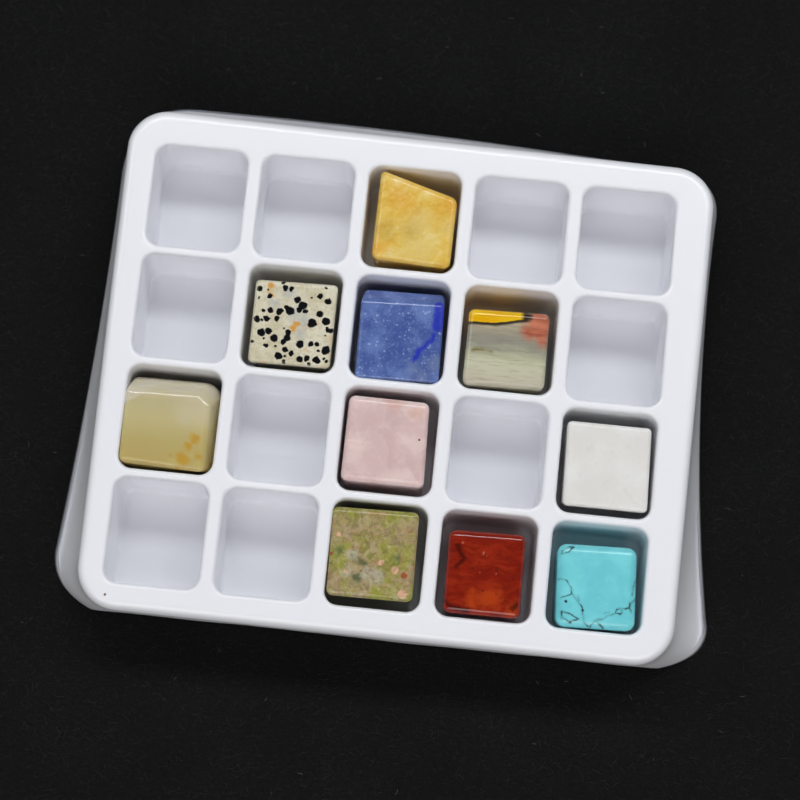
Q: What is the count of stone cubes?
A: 10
